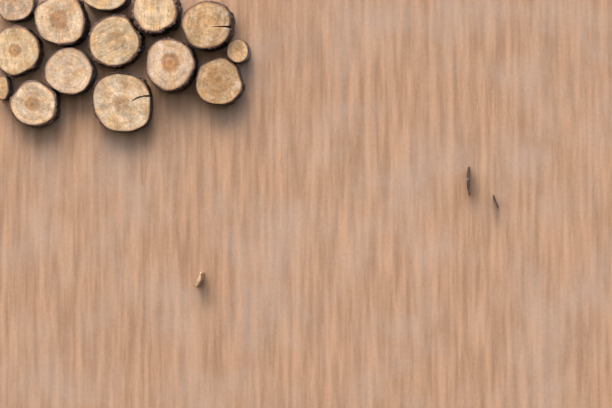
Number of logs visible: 14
